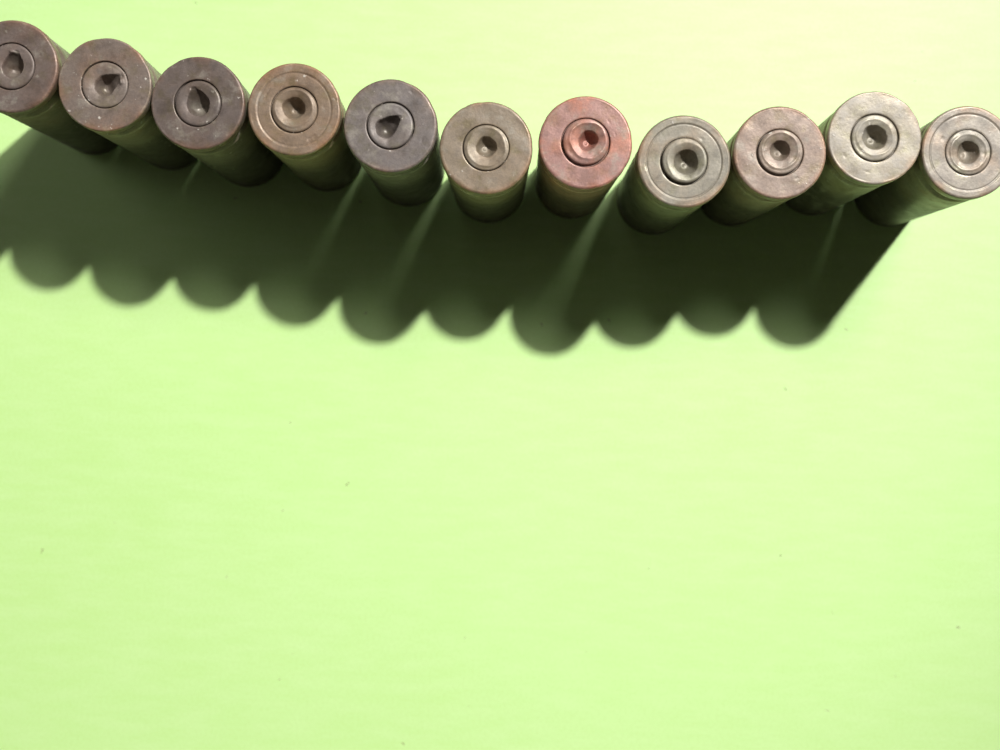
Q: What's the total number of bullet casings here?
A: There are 11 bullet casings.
